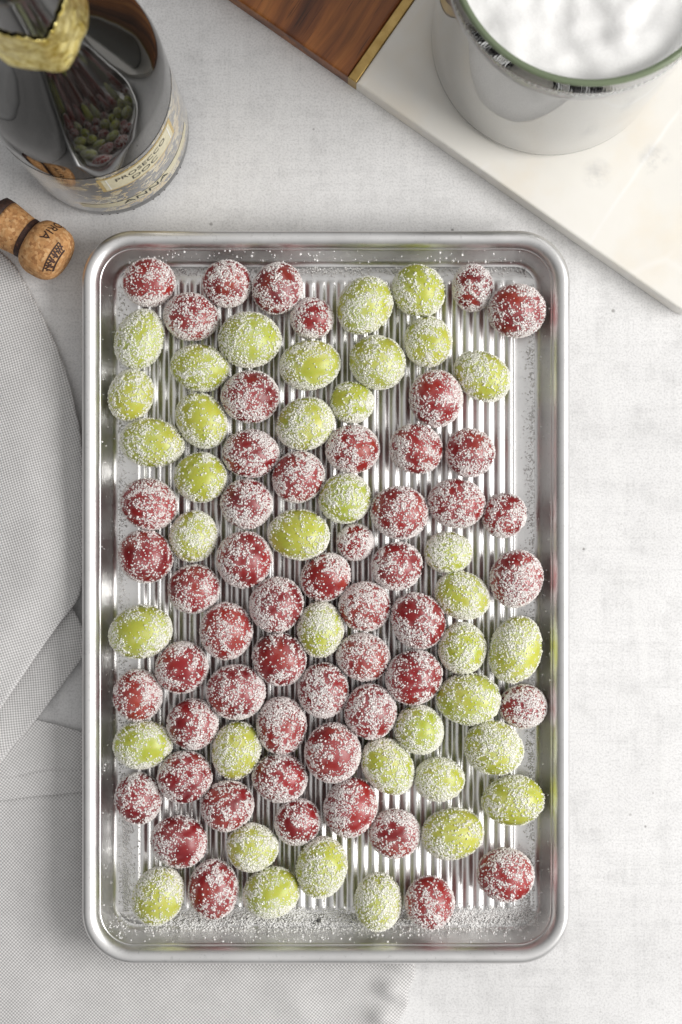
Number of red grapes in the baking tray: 53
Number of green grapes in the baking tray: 38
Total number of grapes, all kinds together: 91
